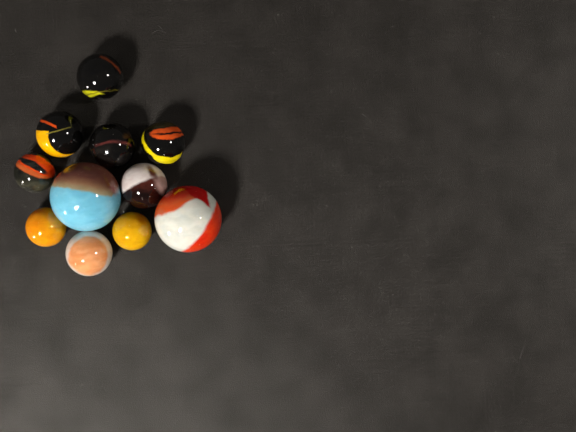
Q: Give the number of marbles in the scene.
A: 11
